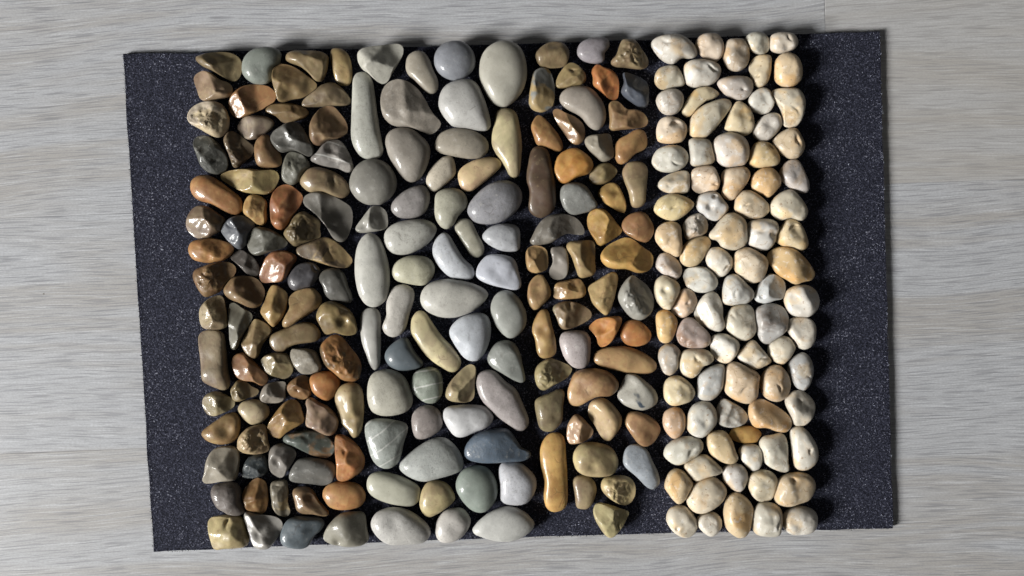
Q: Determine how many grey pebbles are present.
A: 79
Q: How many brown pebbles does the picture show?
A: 93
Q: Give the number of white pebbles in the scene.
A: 85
